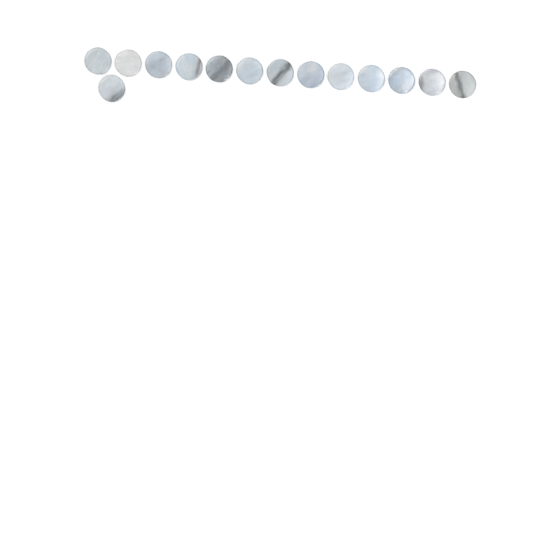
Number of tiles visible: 14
